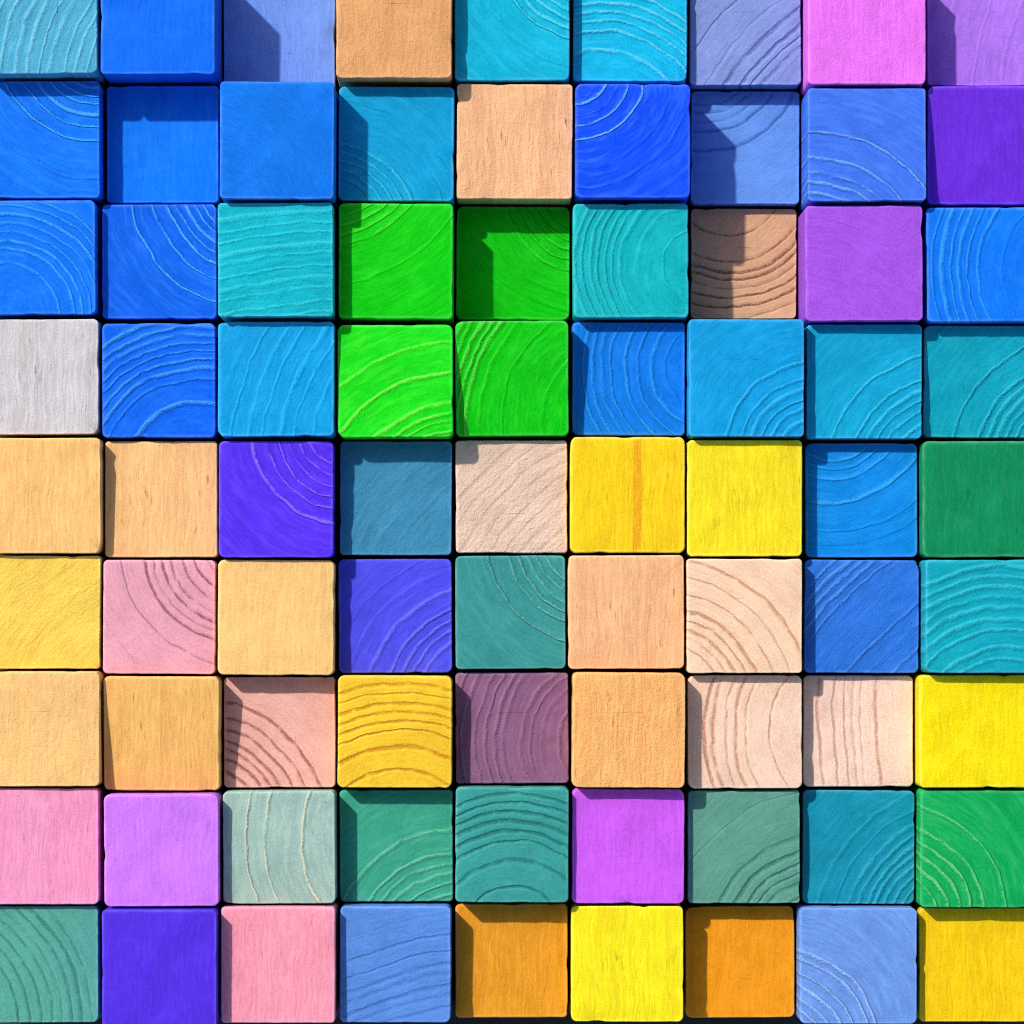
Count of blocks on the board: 81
